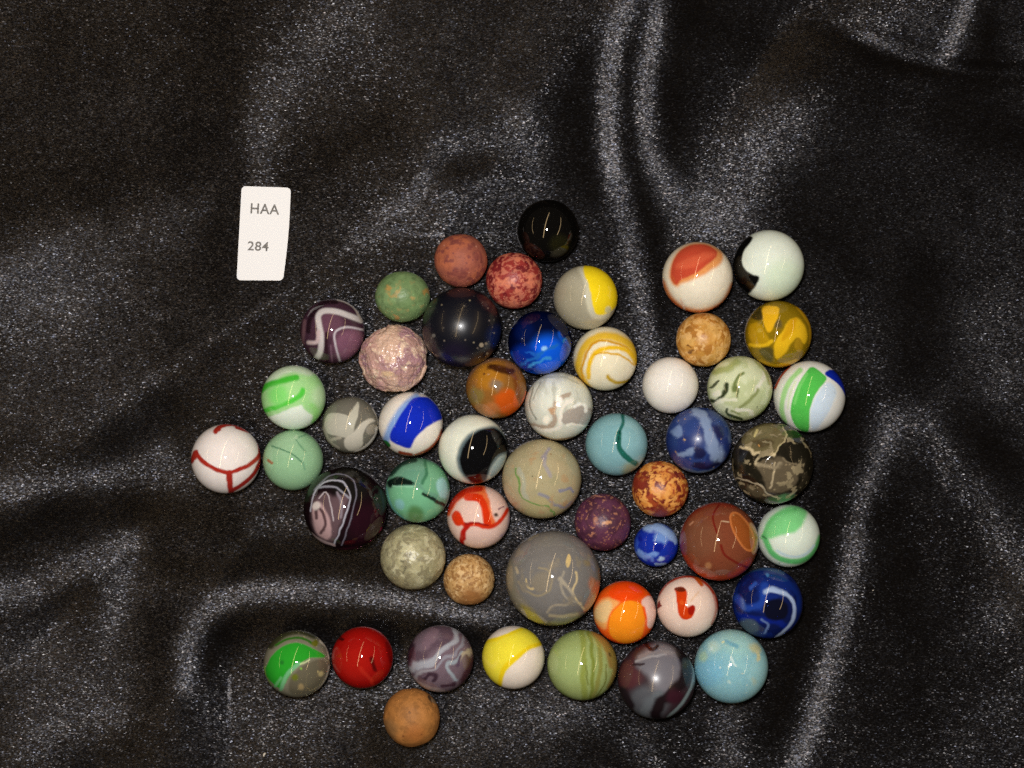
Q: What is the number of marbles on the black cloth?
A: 51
